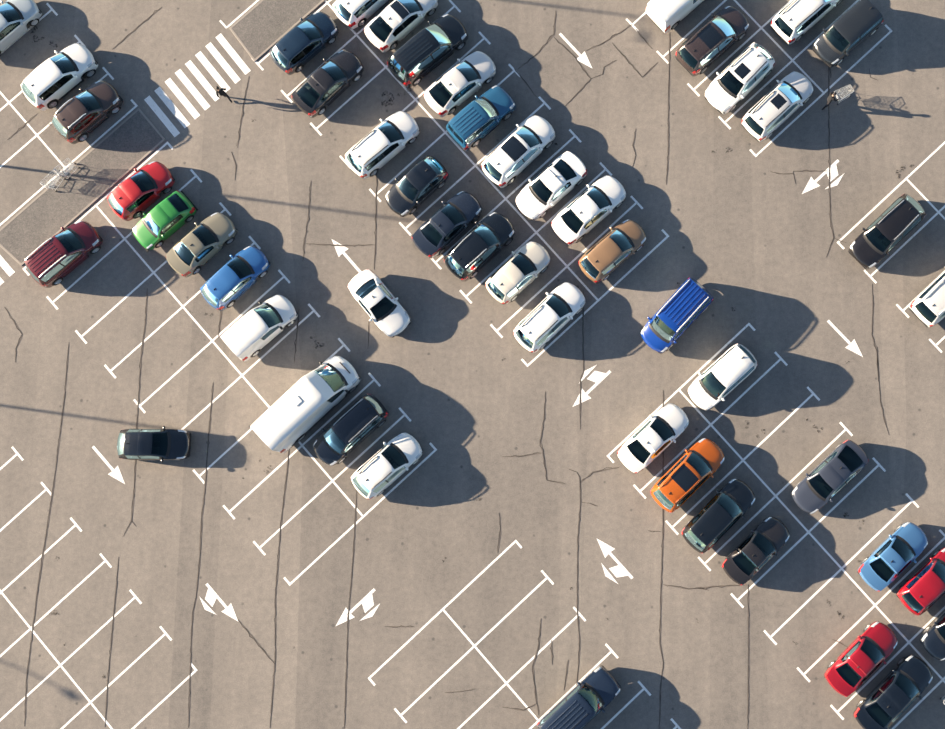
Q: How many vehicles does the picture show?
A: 52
